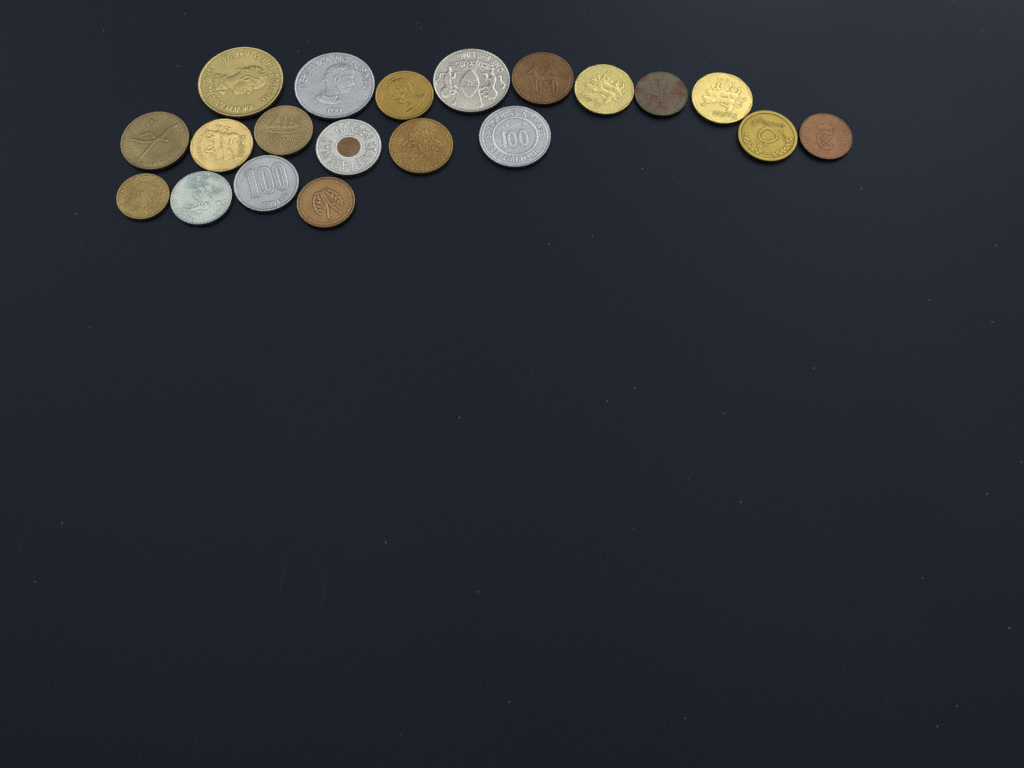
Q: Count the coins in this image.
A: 20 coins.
